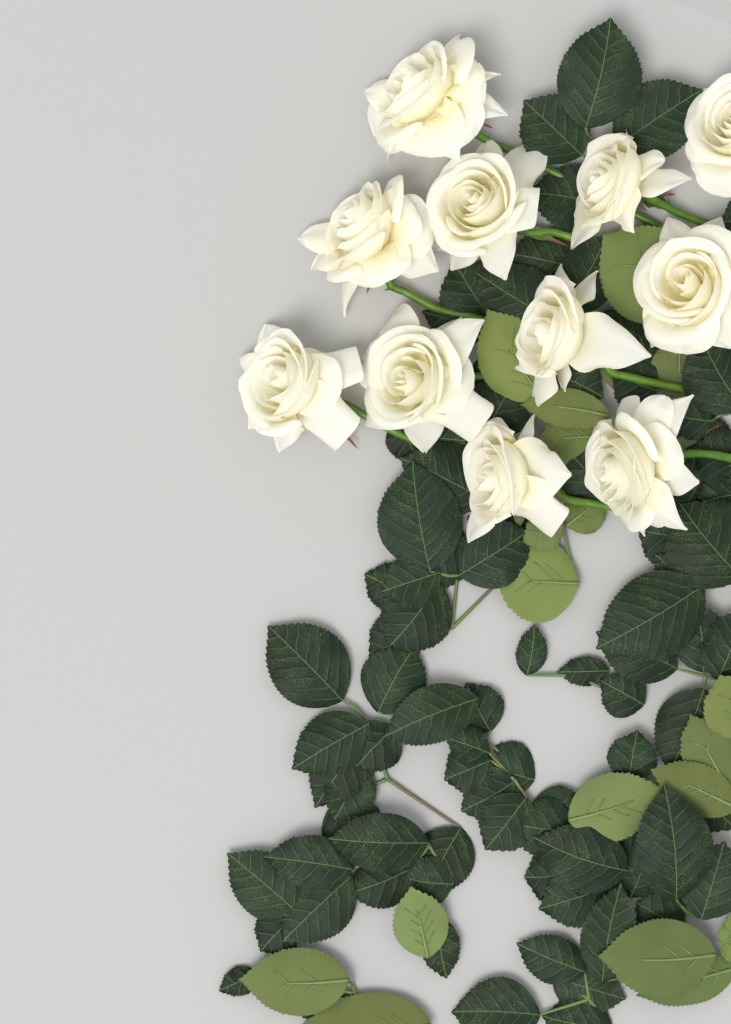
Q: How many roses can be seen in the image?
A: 11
